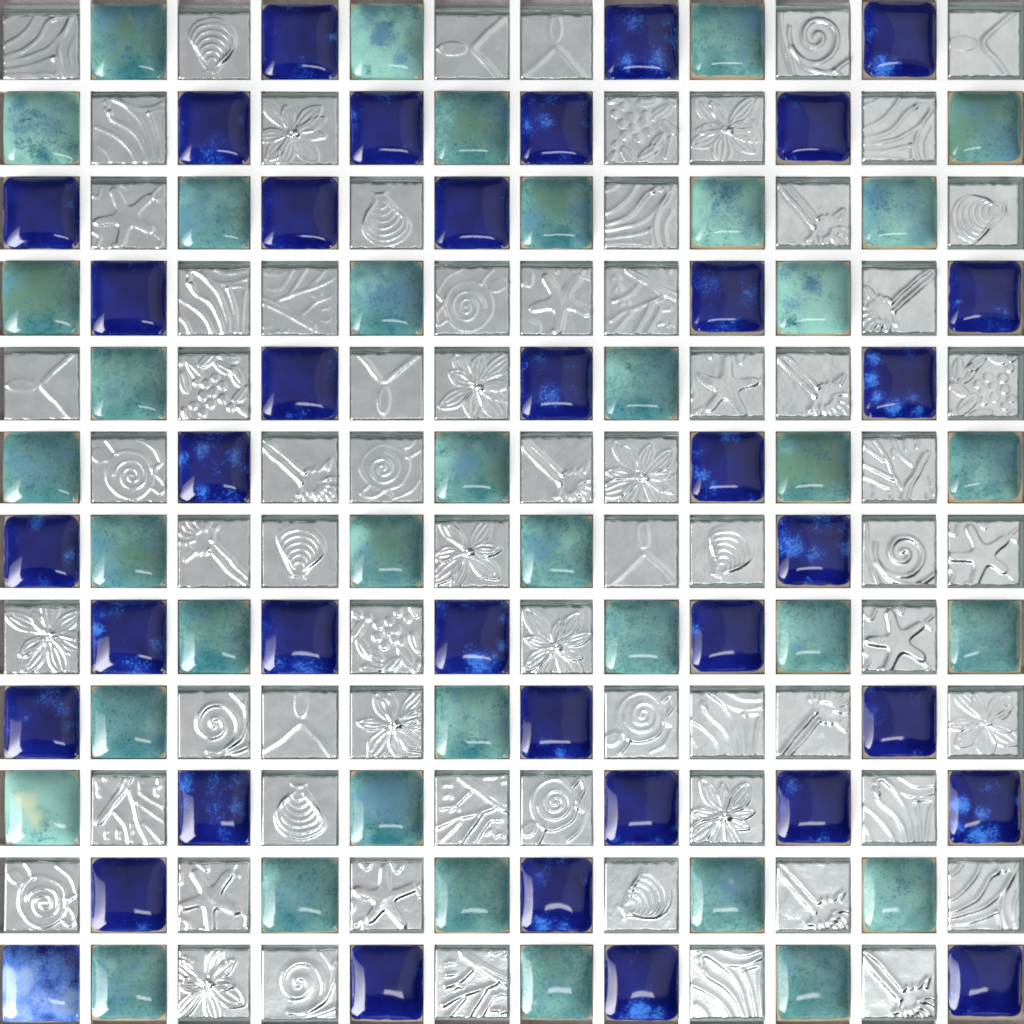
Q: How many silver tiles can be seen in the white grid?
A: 70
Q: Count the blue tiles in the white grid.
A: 37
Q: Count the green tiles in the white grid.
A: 37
